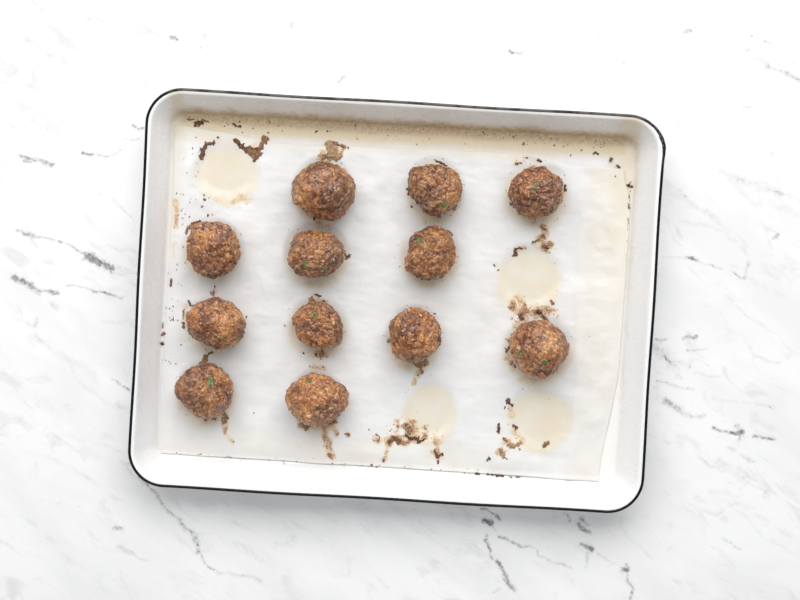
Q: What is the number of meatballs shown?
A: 12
